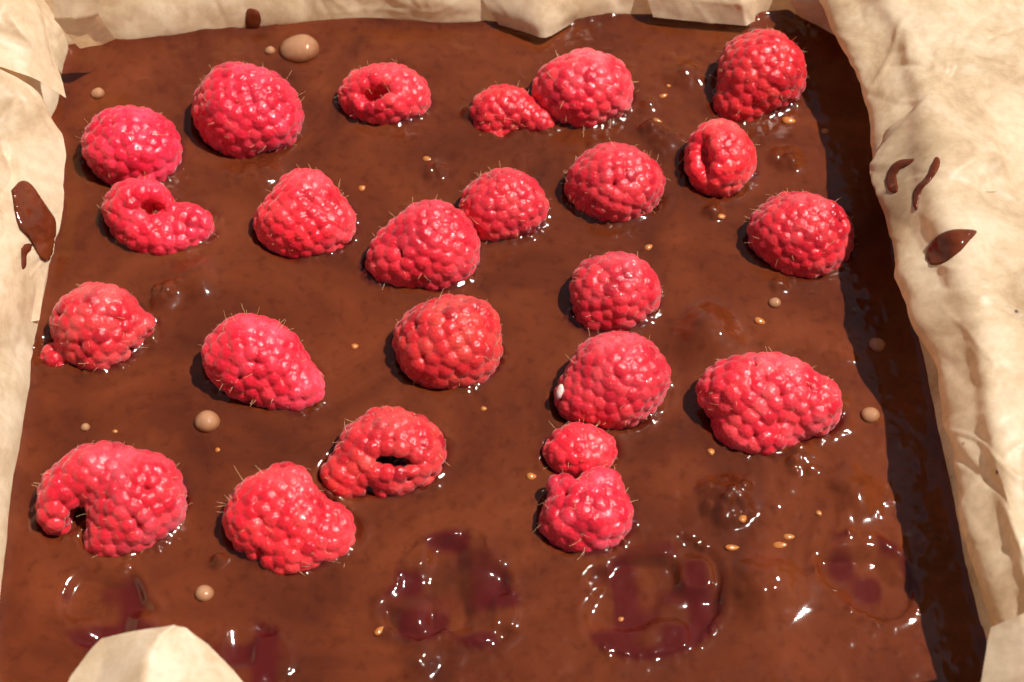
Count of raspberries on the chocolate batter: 24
